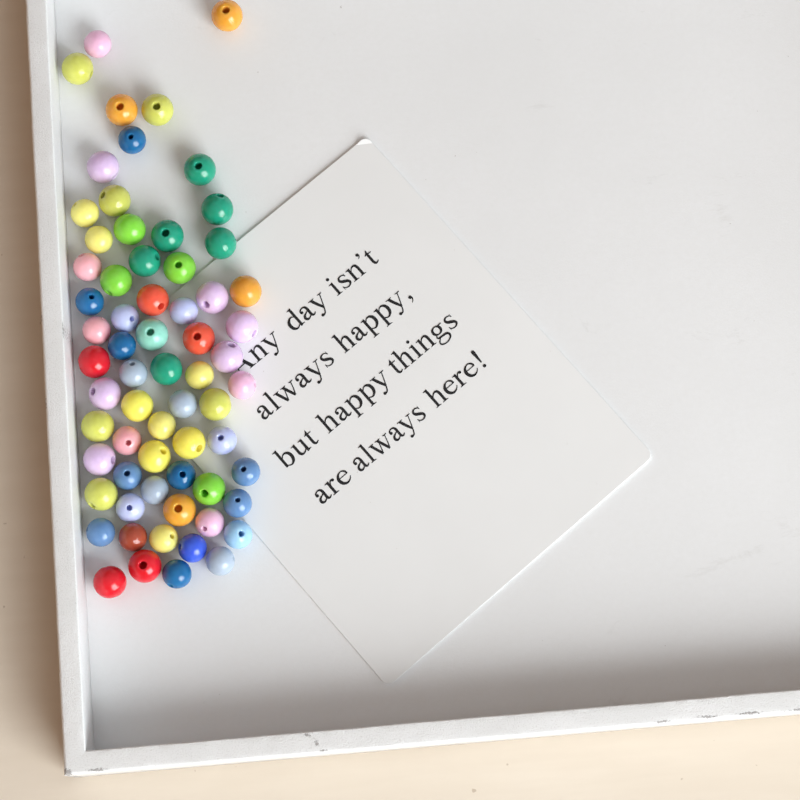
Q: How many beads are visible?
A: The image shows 66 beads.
